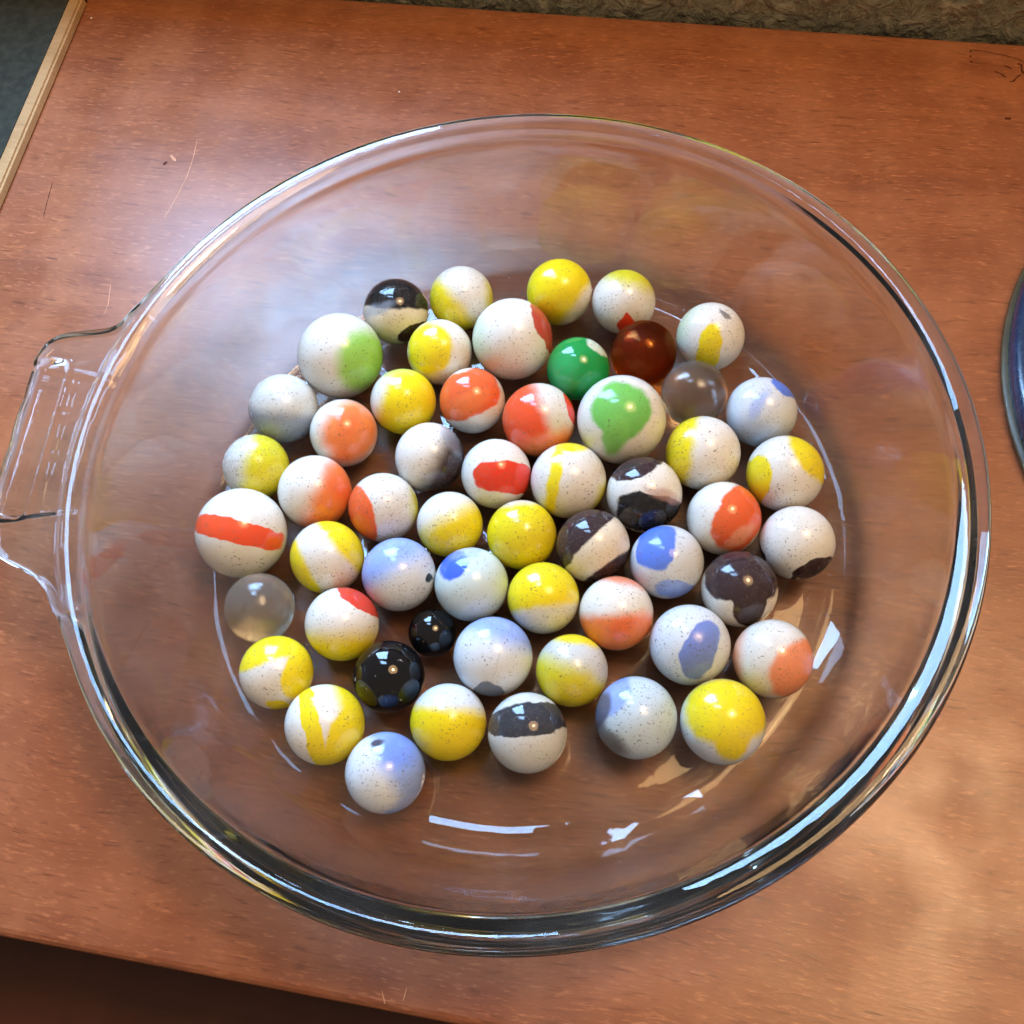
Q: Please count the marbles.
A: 55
